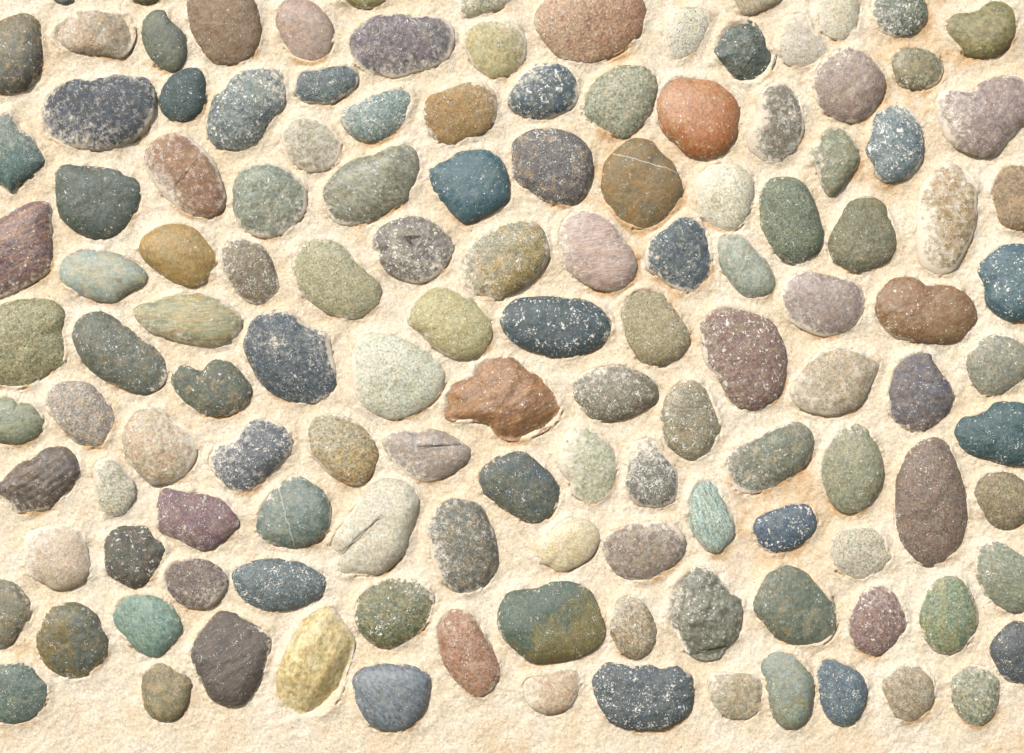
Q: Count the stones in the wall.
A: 131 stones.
